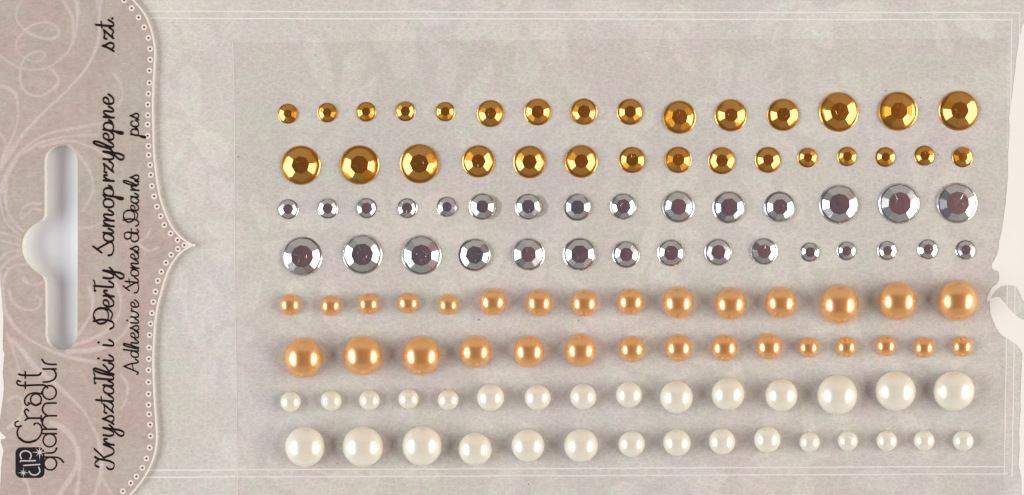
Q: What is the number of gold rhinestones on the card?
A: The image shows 30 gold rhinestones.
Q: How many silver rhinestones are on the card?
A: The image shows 30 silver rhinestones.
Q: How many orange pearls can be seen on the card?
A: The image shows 30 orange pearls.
